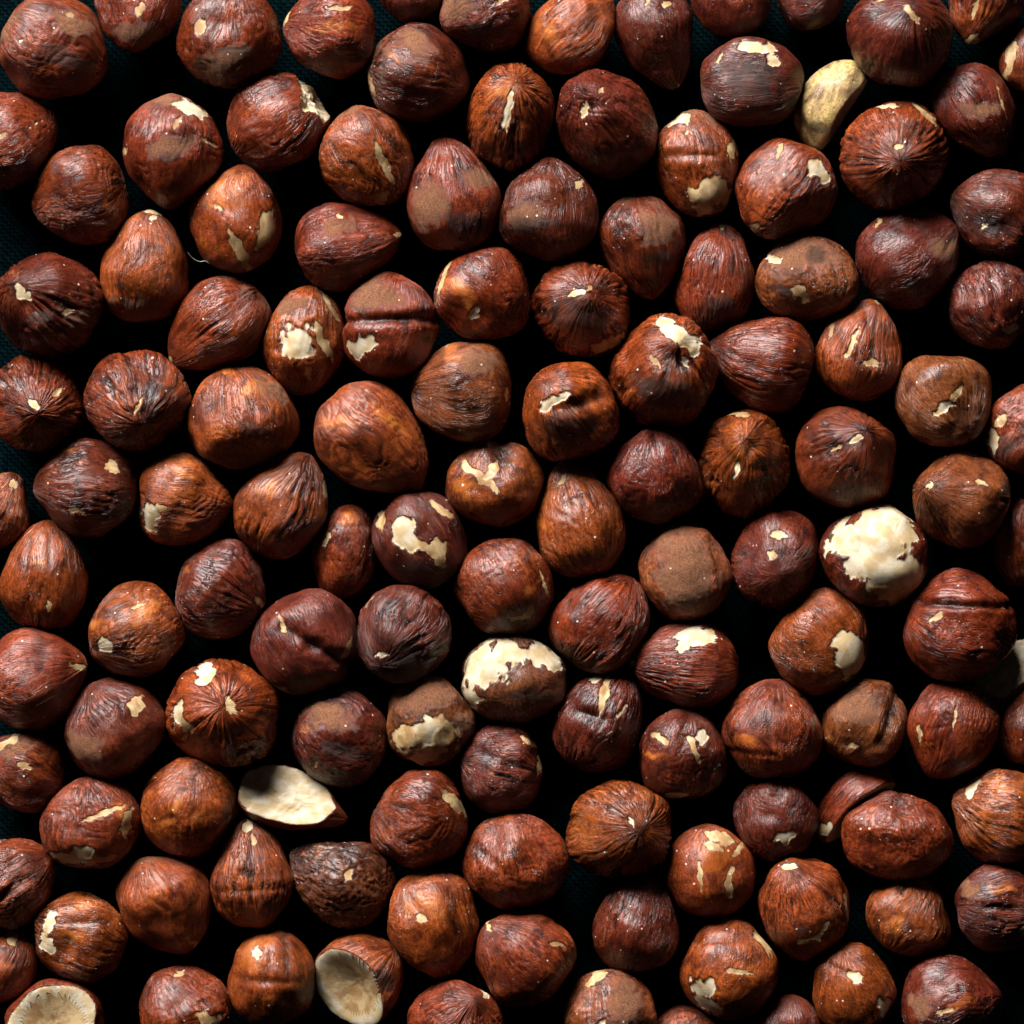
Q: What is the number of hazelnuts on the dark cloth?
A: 130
